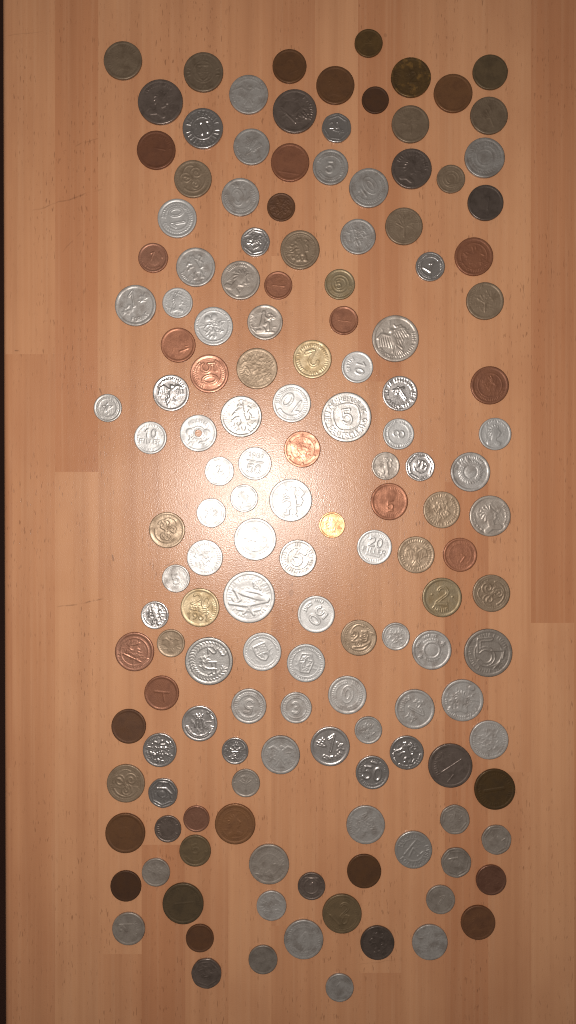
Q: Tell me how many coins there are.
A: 149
